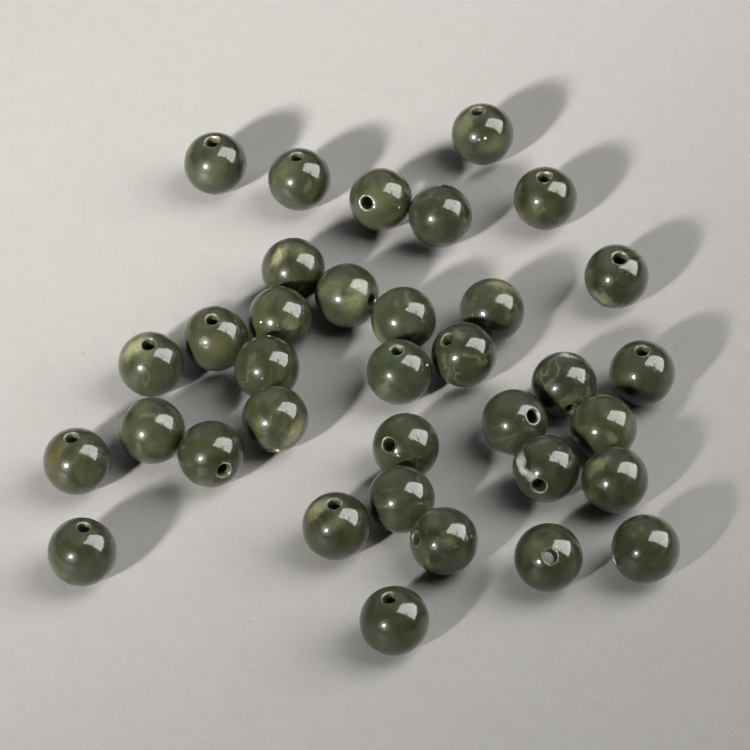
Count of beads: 35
